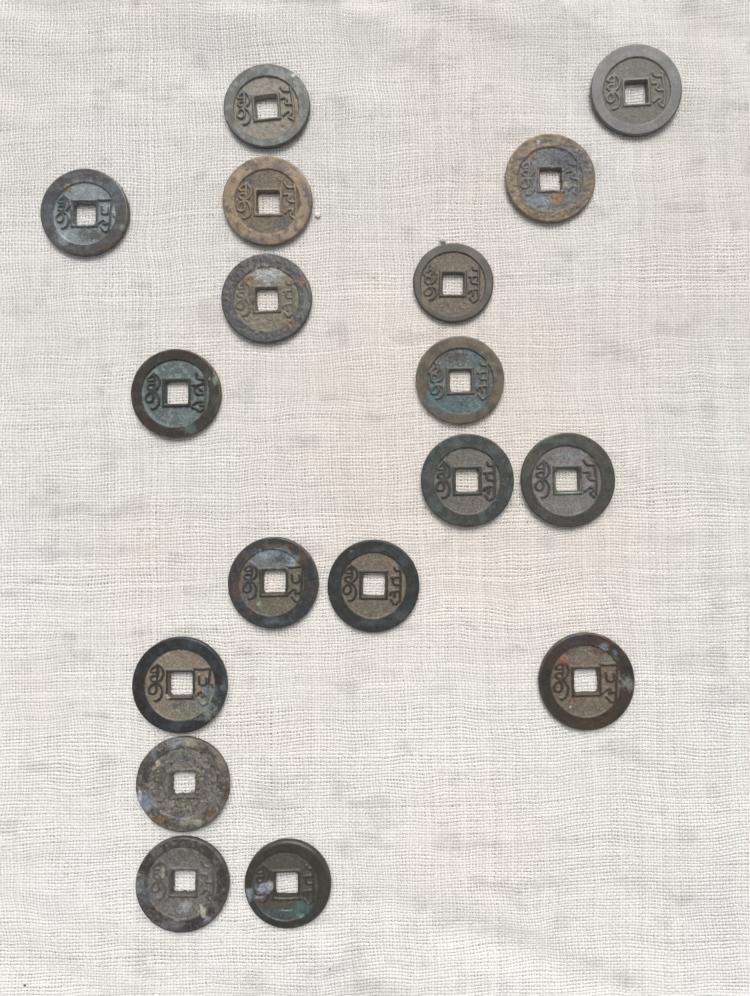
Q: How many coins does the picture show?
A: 18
